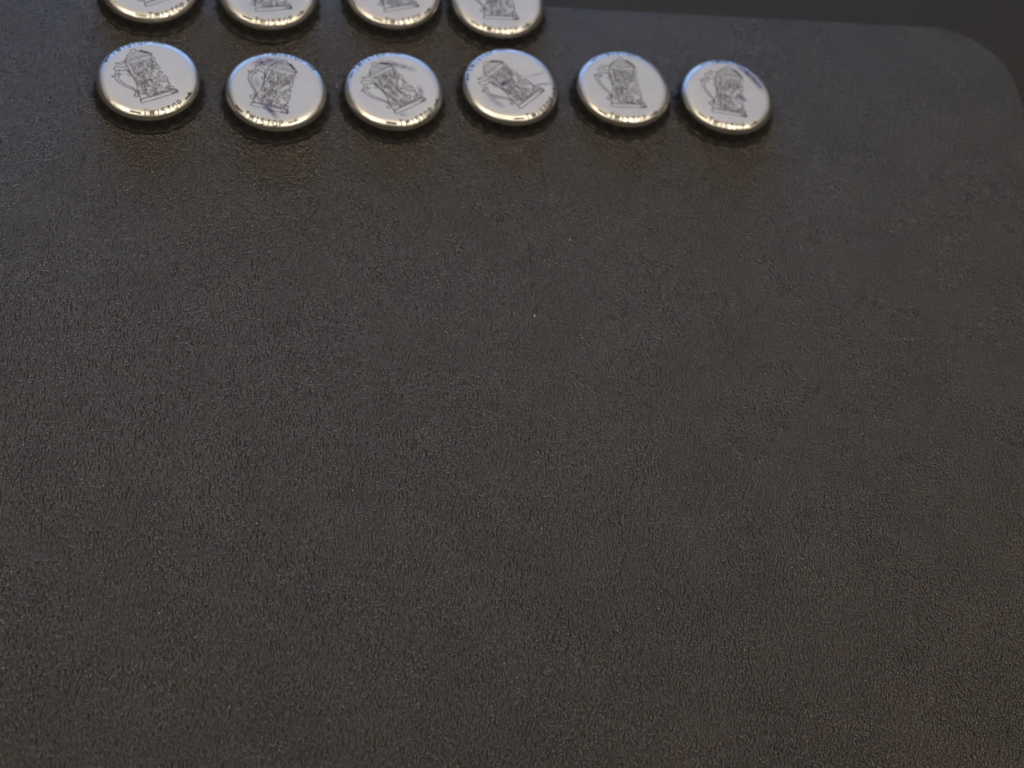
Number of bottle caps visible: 10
